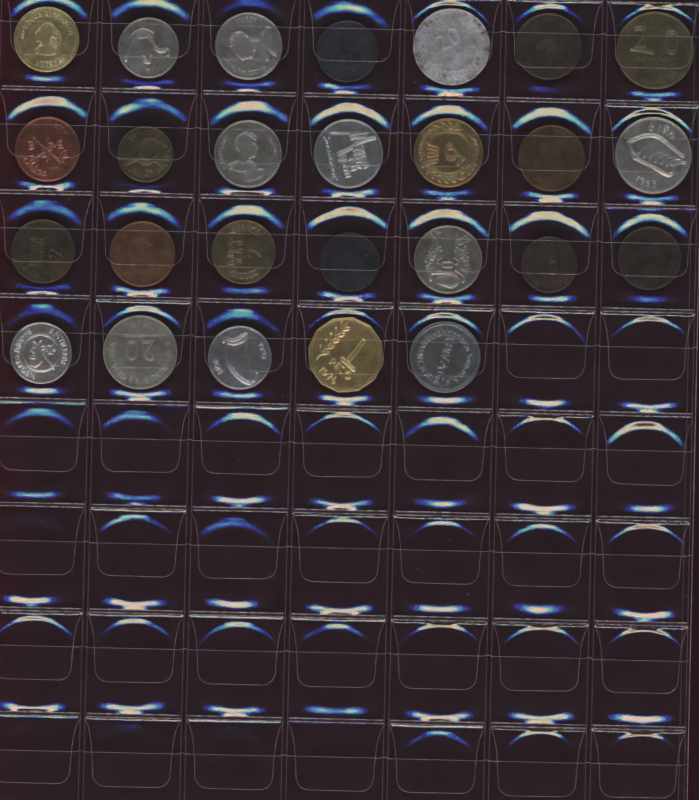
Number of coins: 26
